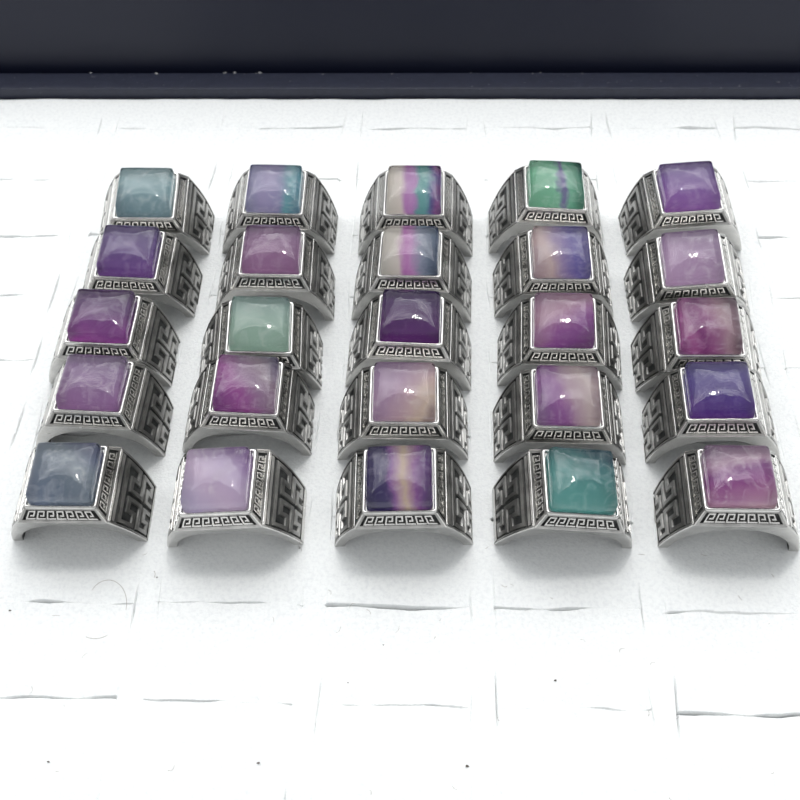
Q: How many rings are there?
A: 25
